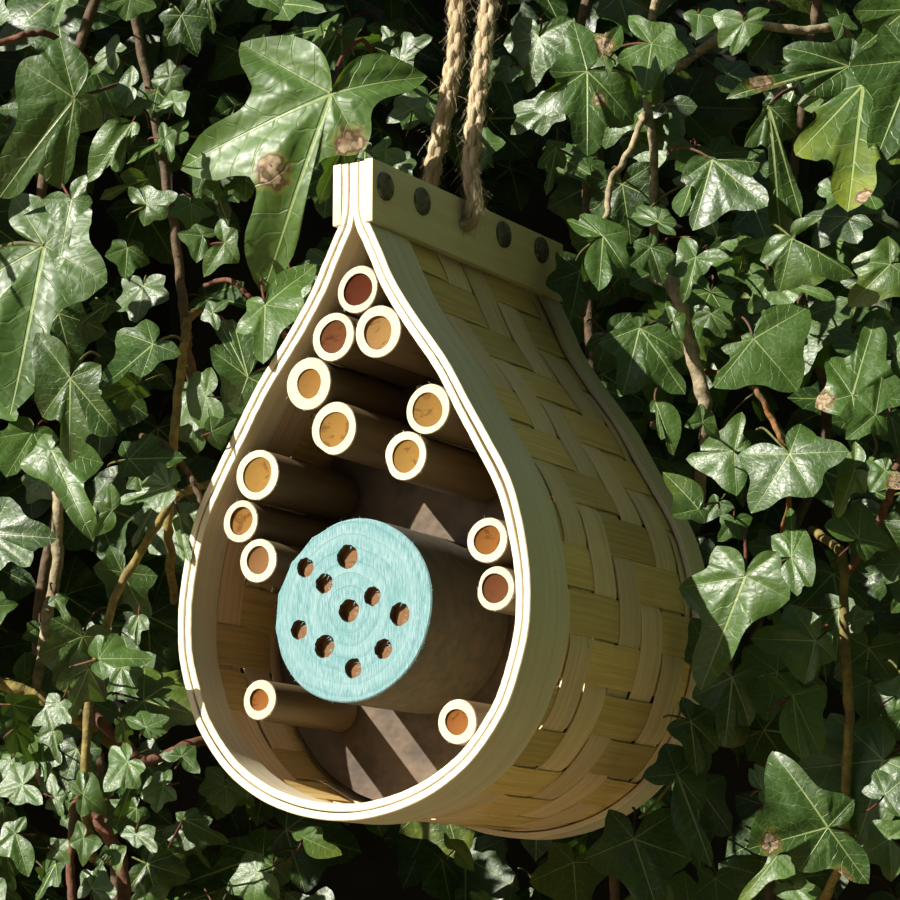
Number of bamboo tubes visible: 14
